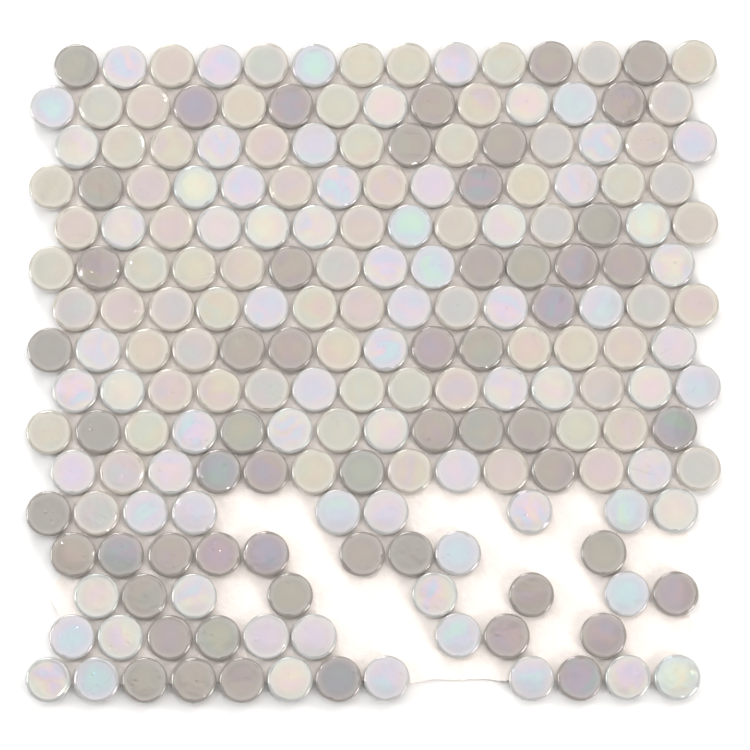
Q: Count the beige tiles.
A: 72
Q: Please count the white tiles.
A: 73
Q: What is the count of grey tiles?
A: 56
